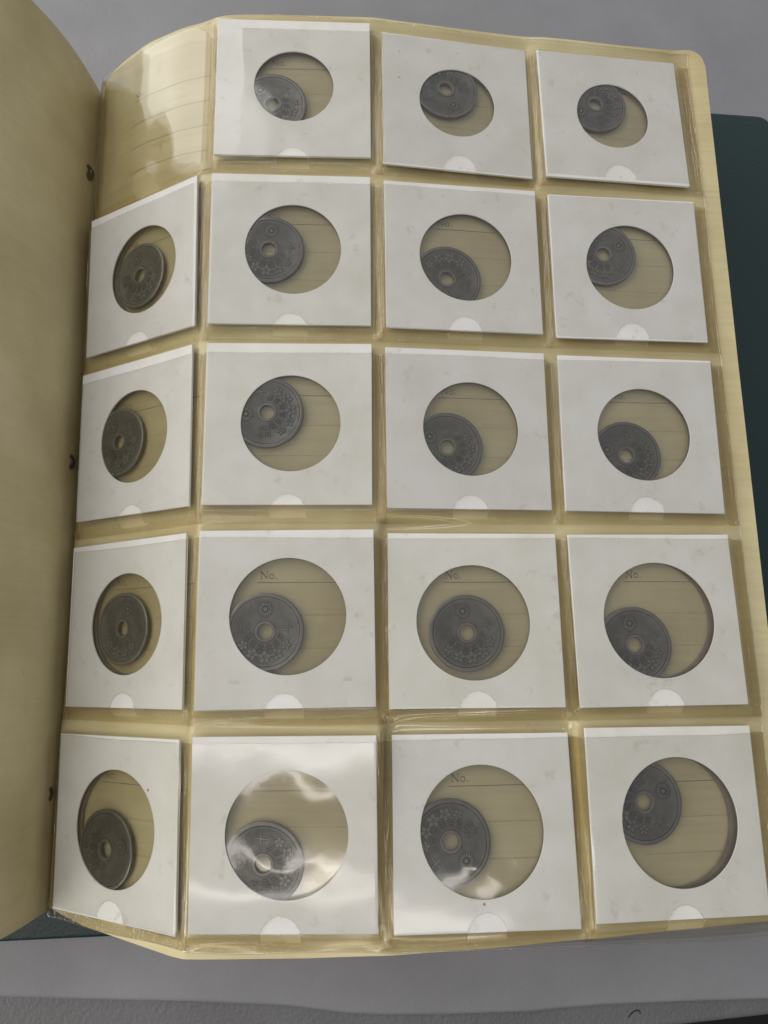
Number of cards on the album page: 19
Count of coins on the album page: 19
